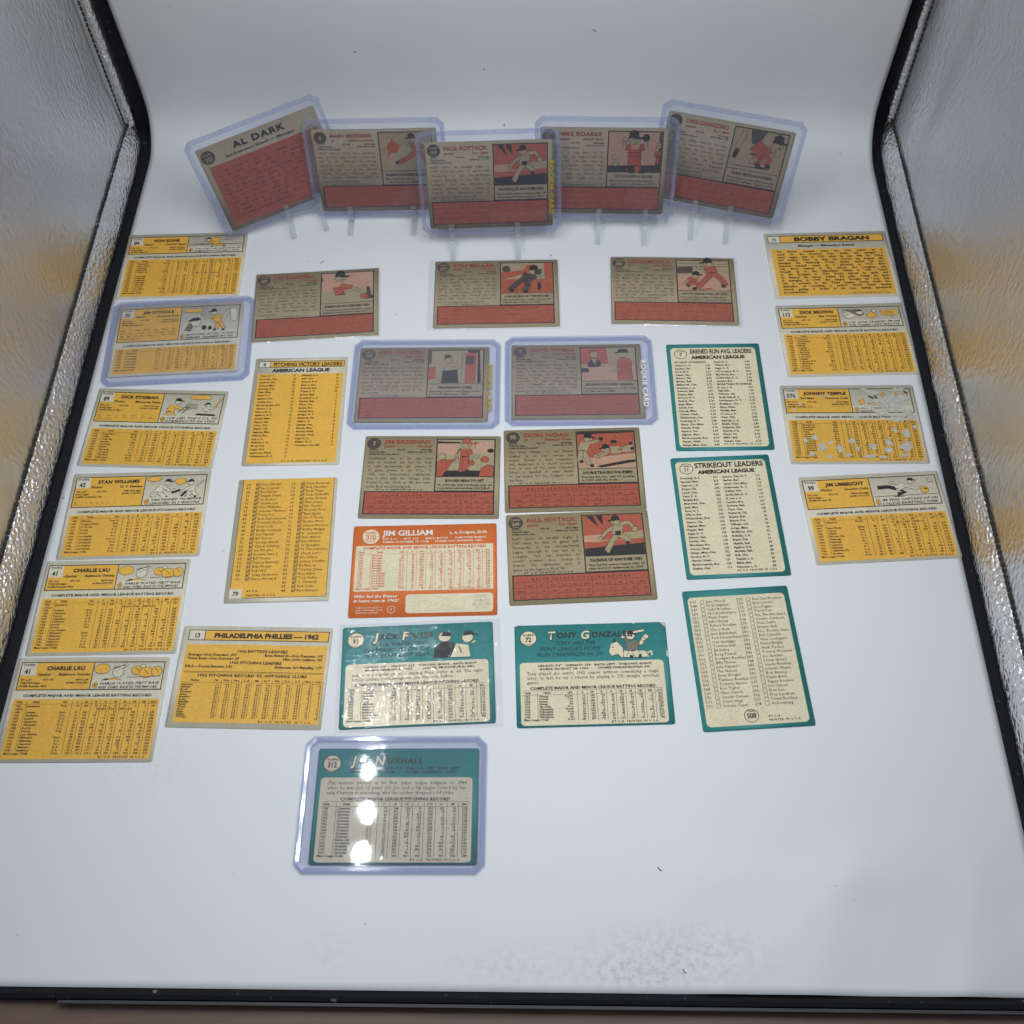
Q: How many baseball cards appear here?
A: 33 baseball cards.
